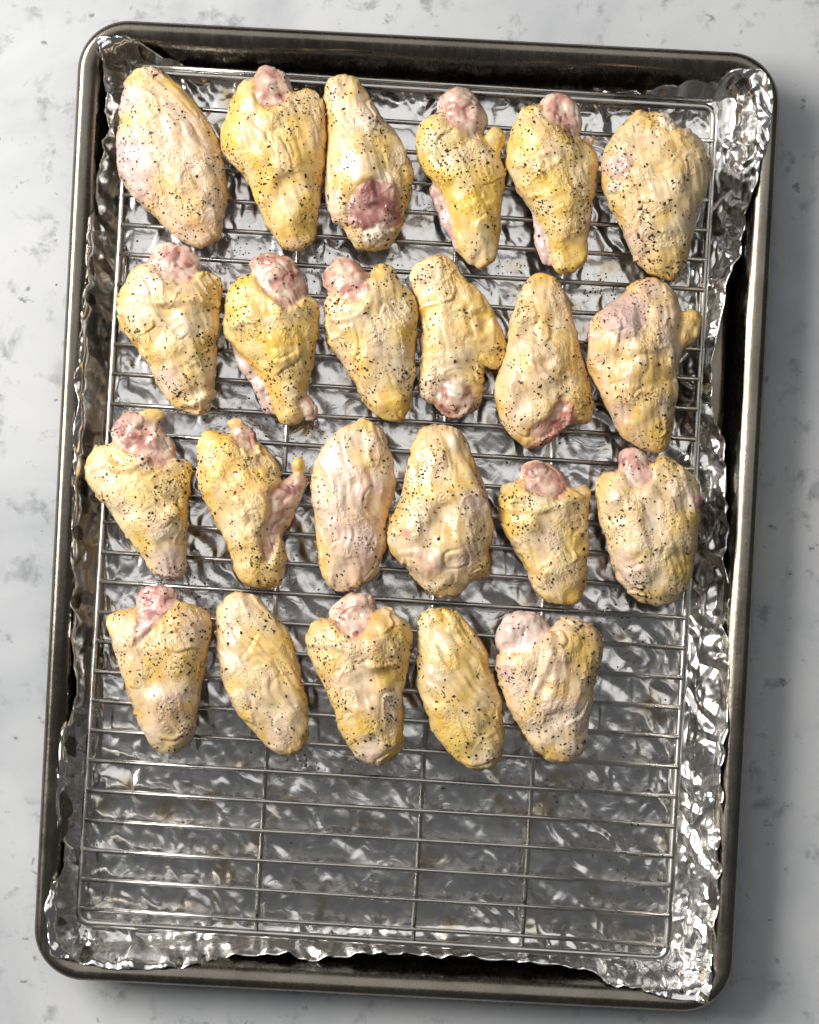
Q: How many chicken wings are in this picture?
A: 23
